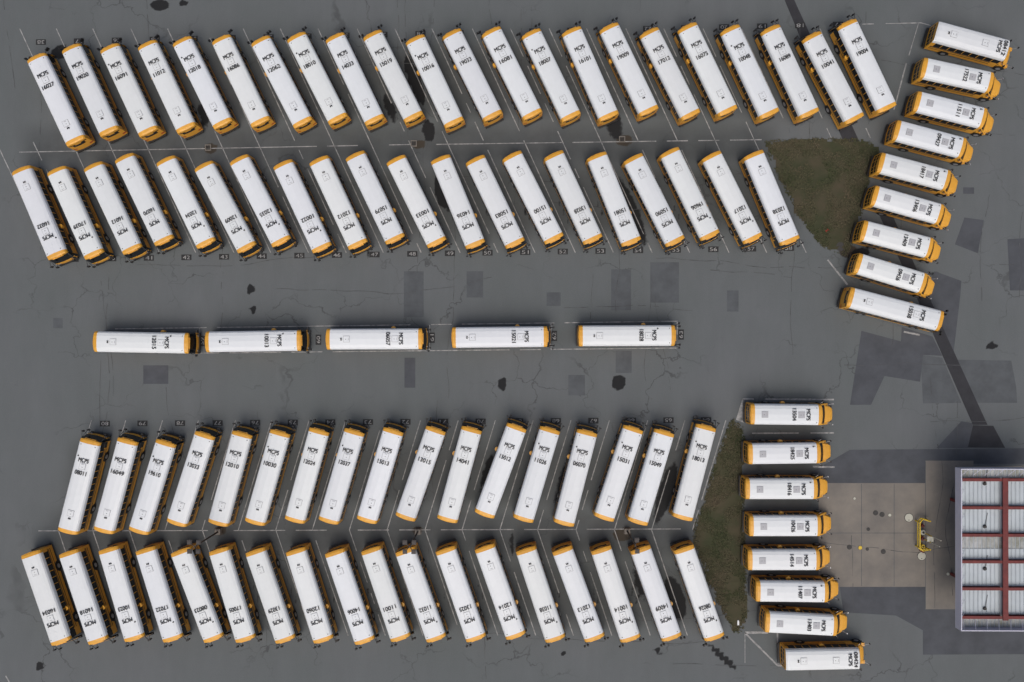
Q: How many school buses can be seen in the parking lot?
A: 99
